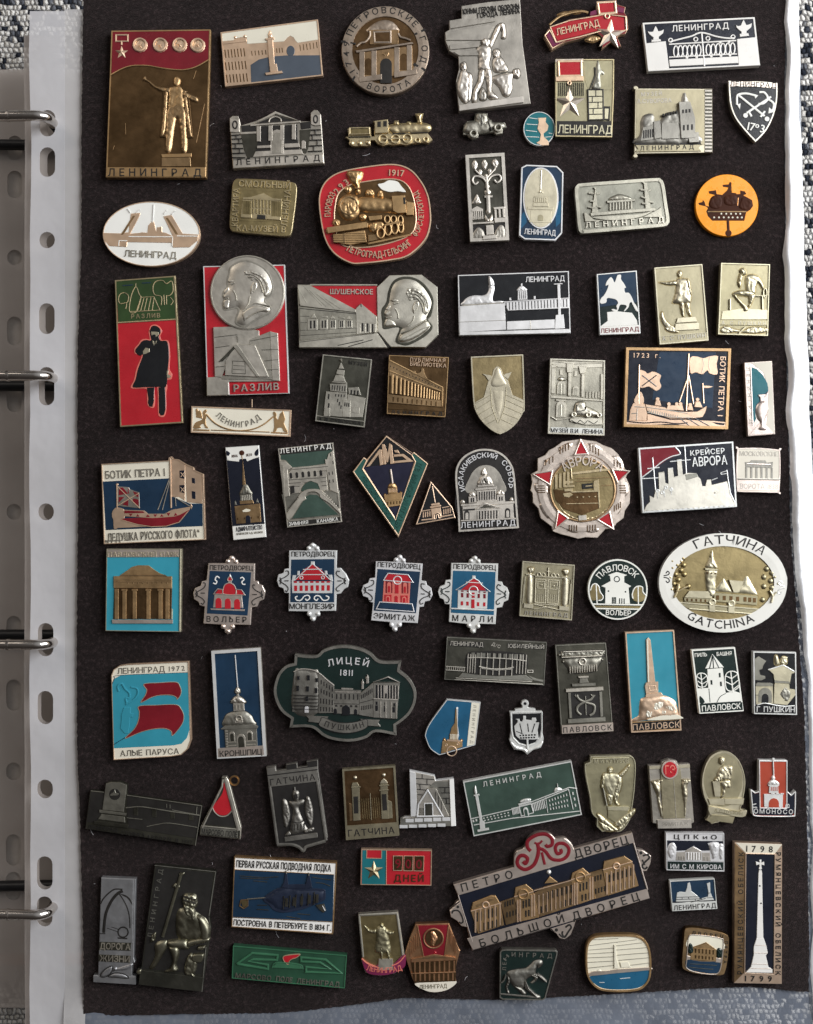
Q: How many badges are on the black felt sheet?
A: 85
